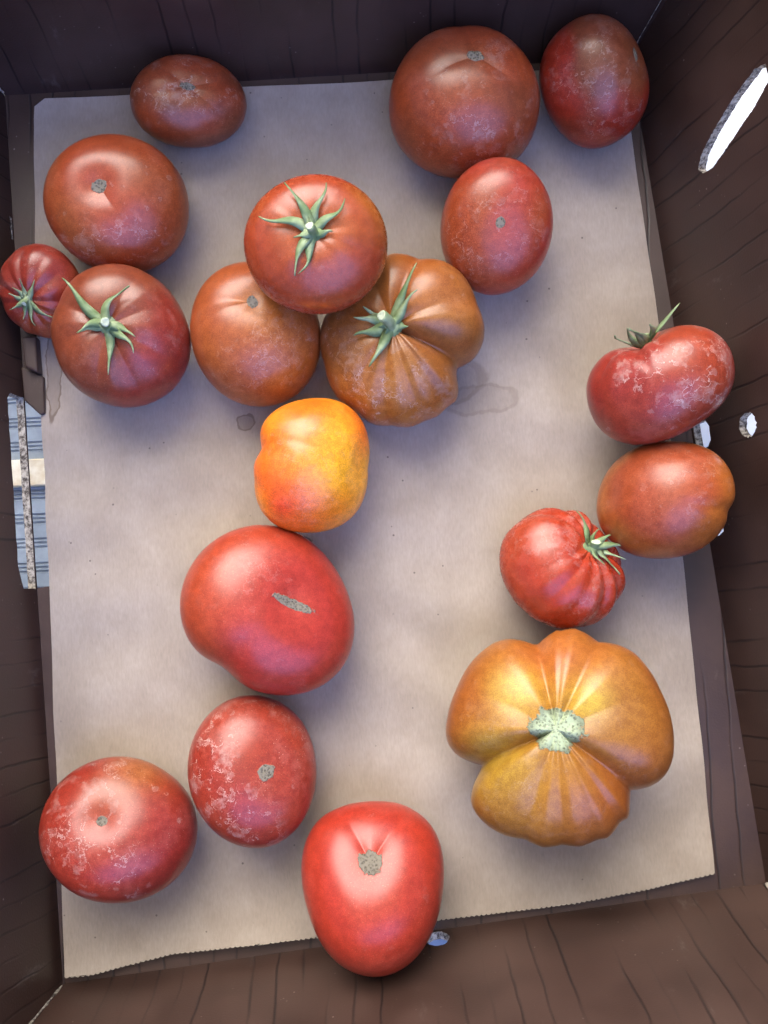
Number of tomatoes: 19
